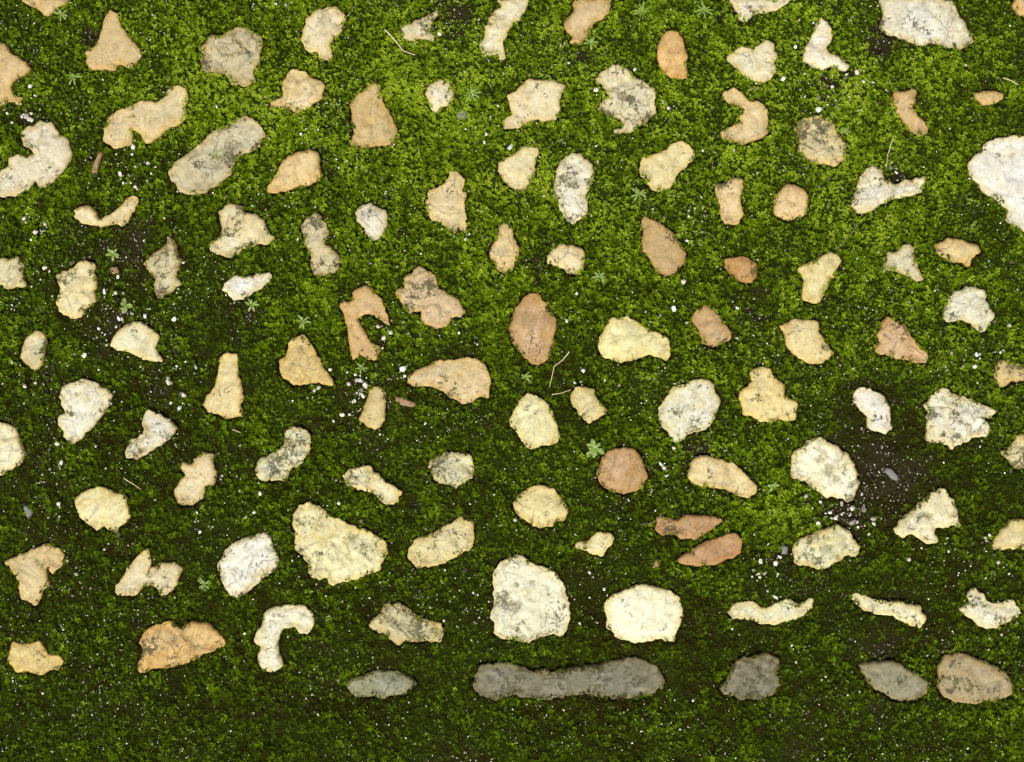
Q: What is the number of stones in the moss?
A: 109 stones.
